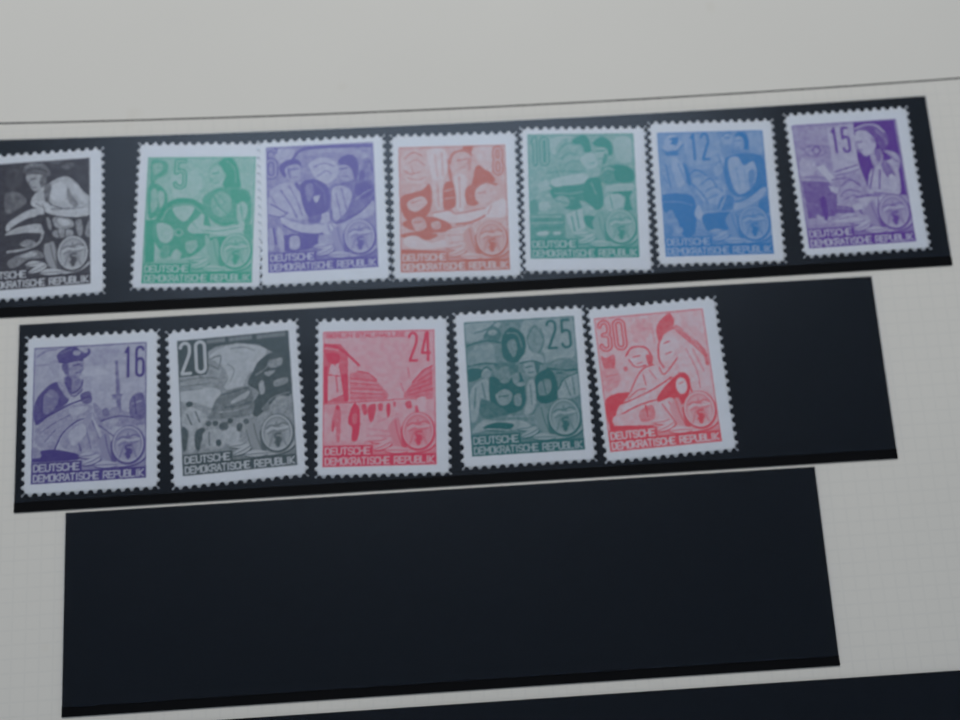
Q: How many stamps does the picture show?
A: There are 12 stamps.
